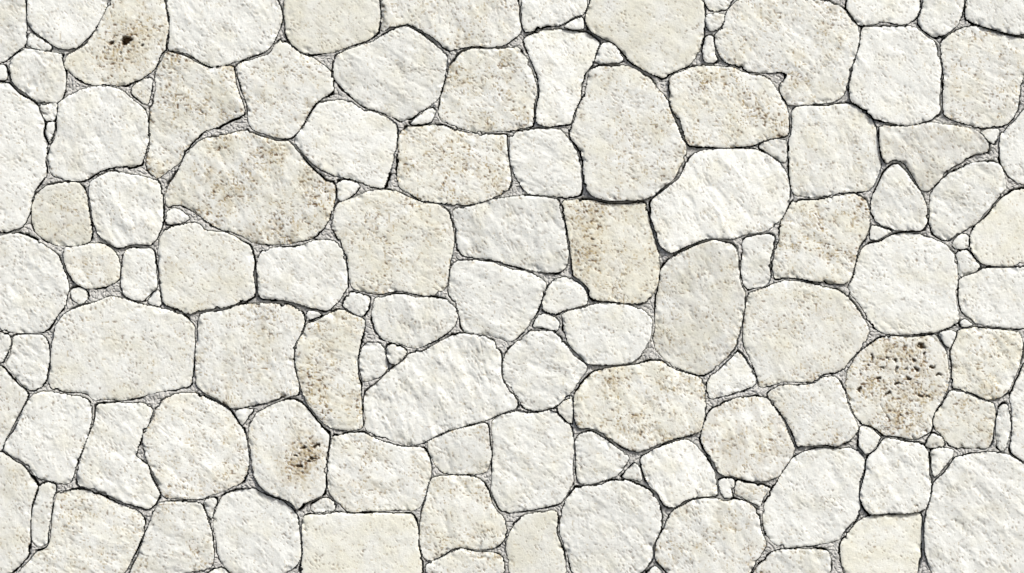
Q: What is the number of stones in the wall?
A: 136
